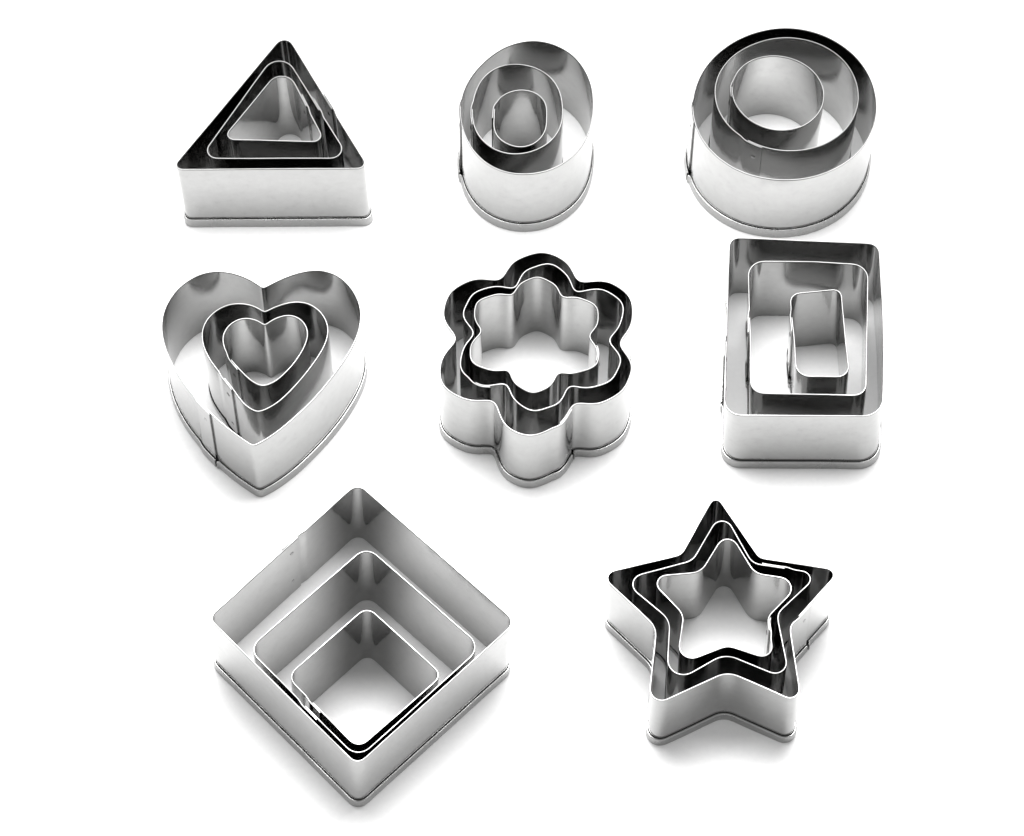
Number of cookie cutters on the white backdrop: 24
